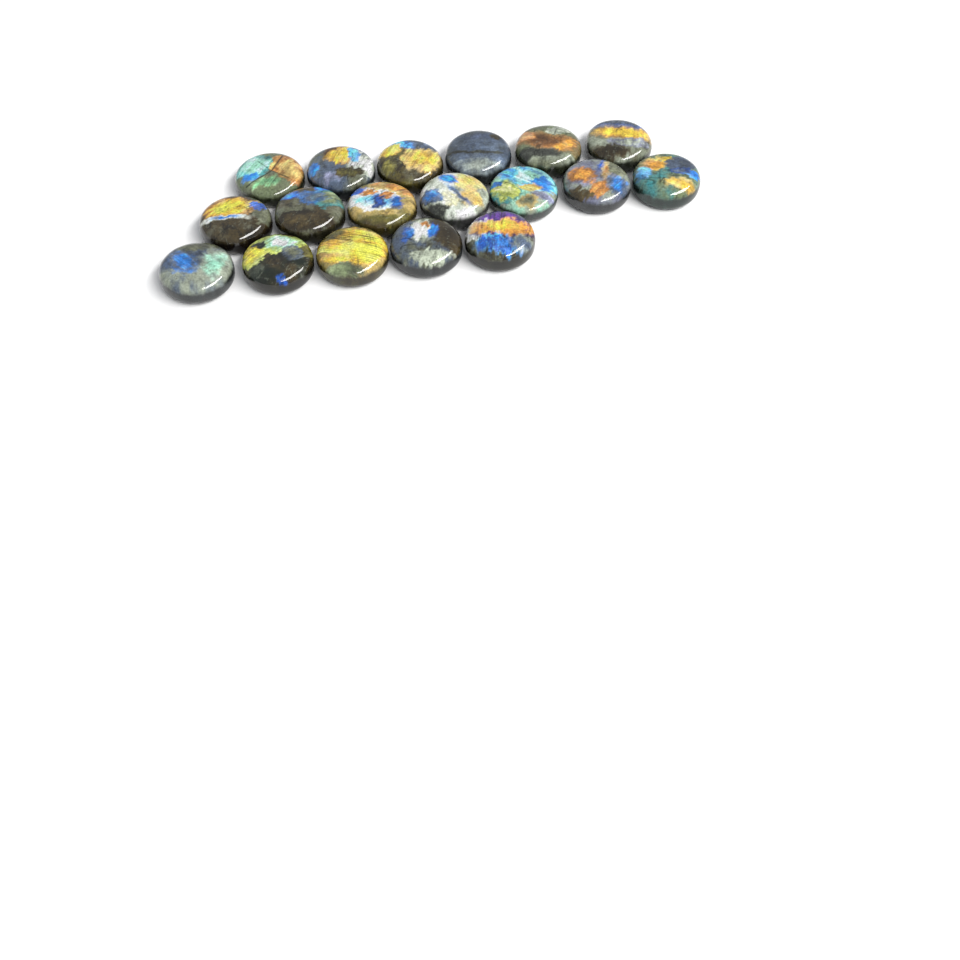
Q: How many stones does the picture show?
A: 18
